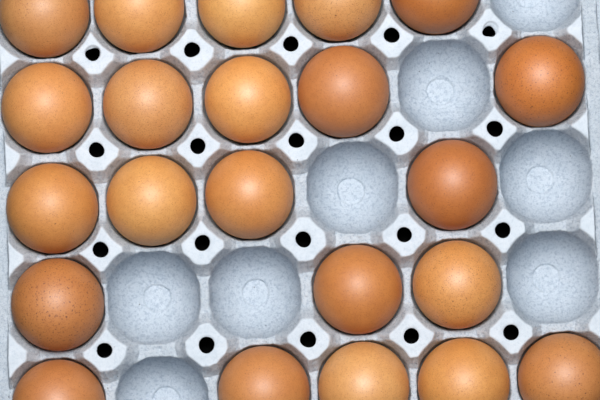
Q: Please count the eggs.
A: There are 22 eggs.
